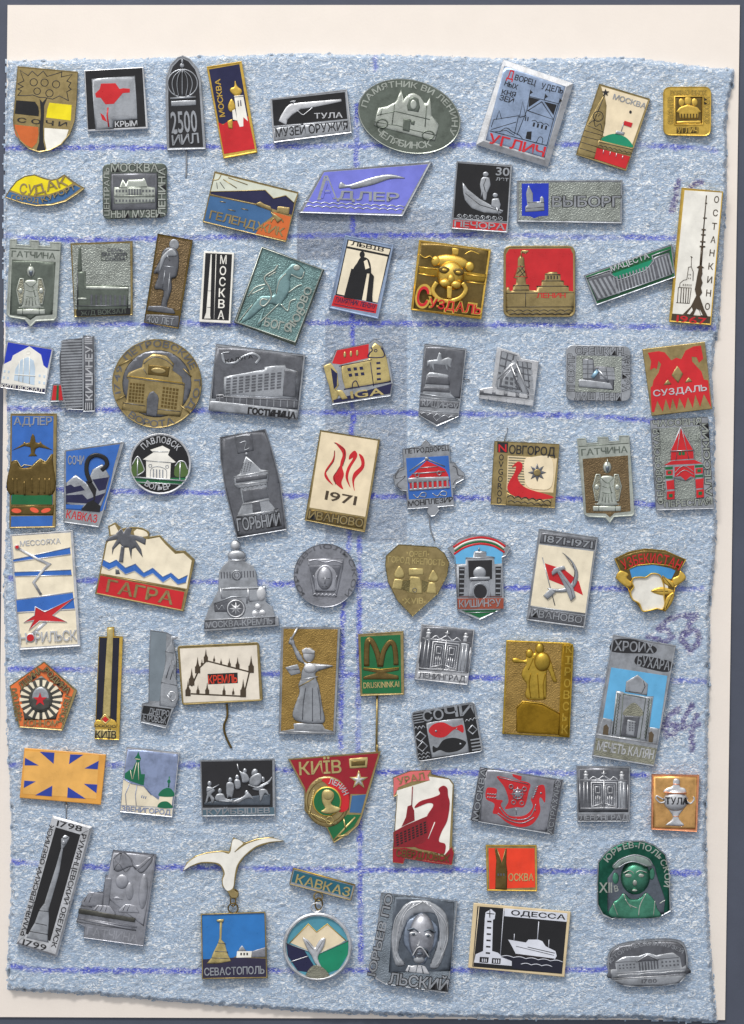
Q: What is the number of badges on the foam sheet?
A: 78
